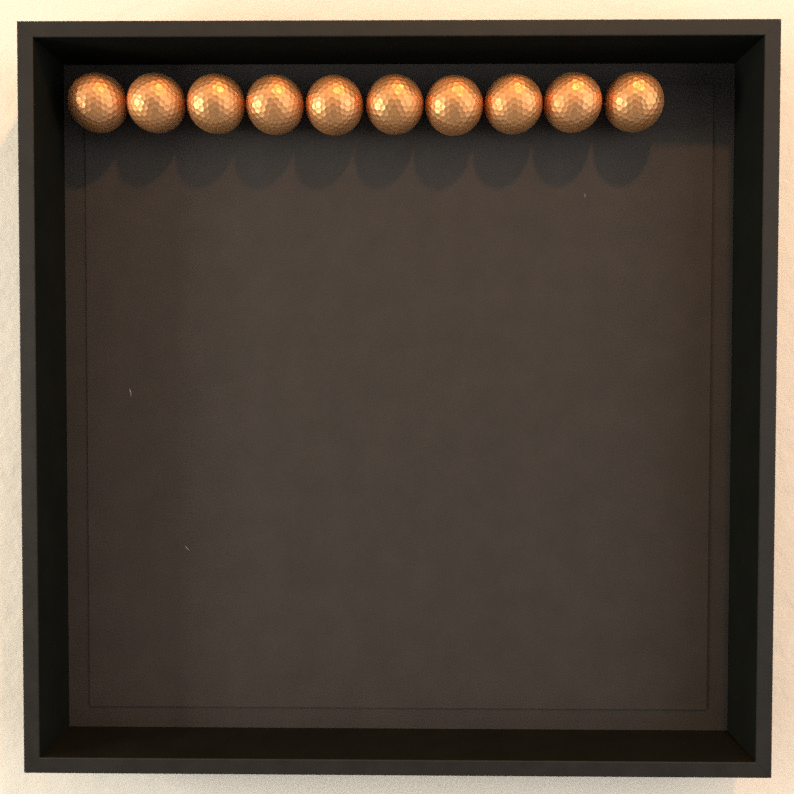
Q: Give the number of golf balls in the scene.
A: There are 10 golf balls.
